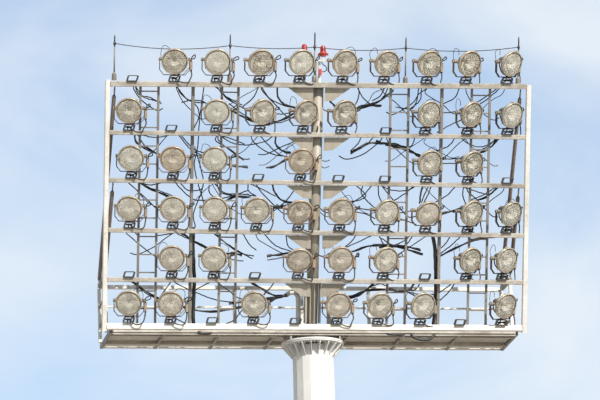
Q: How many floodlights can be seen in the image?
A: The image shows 47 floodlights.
